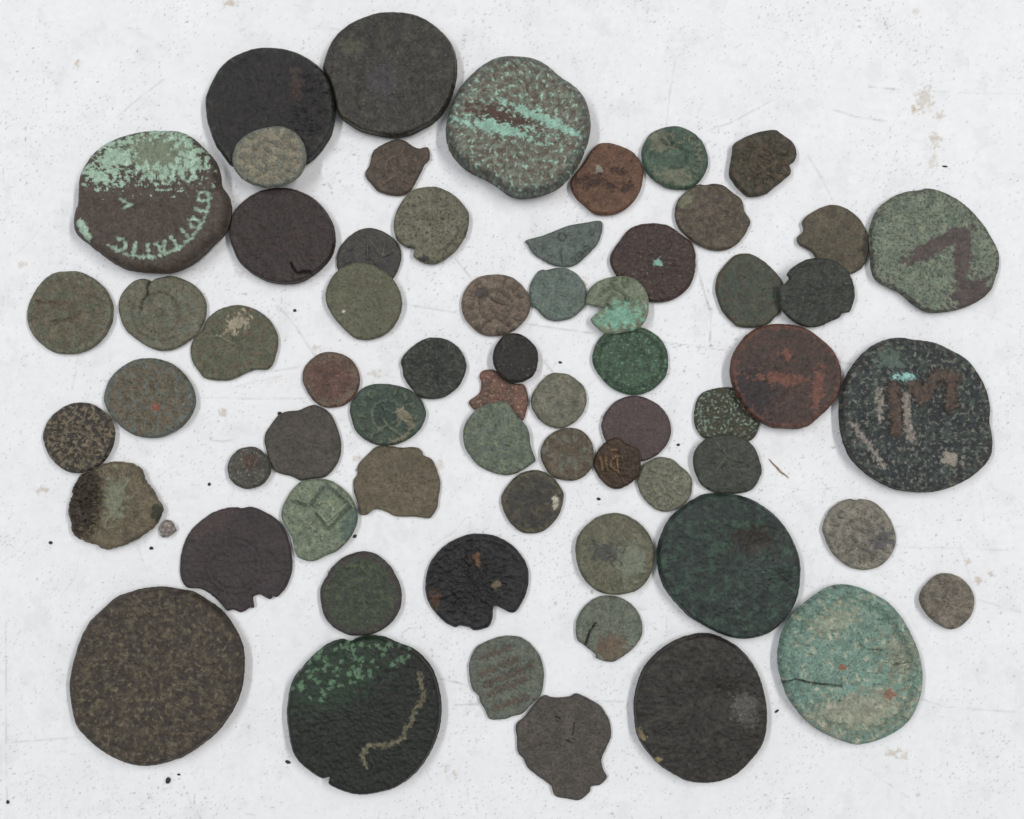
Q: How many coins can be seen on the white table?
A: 64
